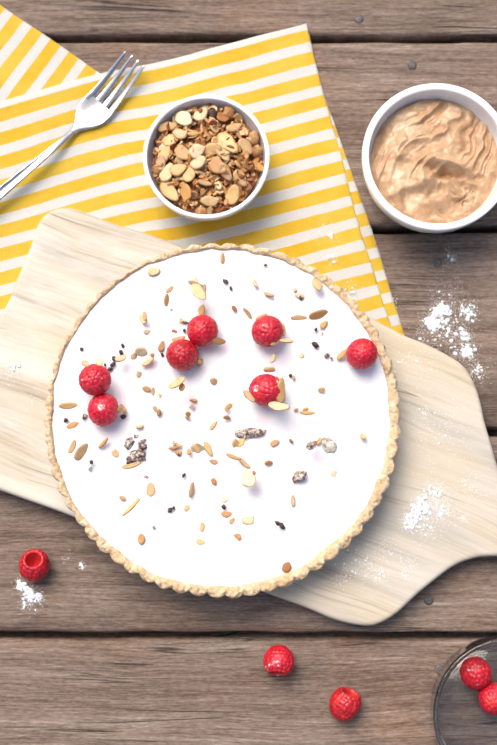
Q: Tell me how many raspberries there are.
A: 12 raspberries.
